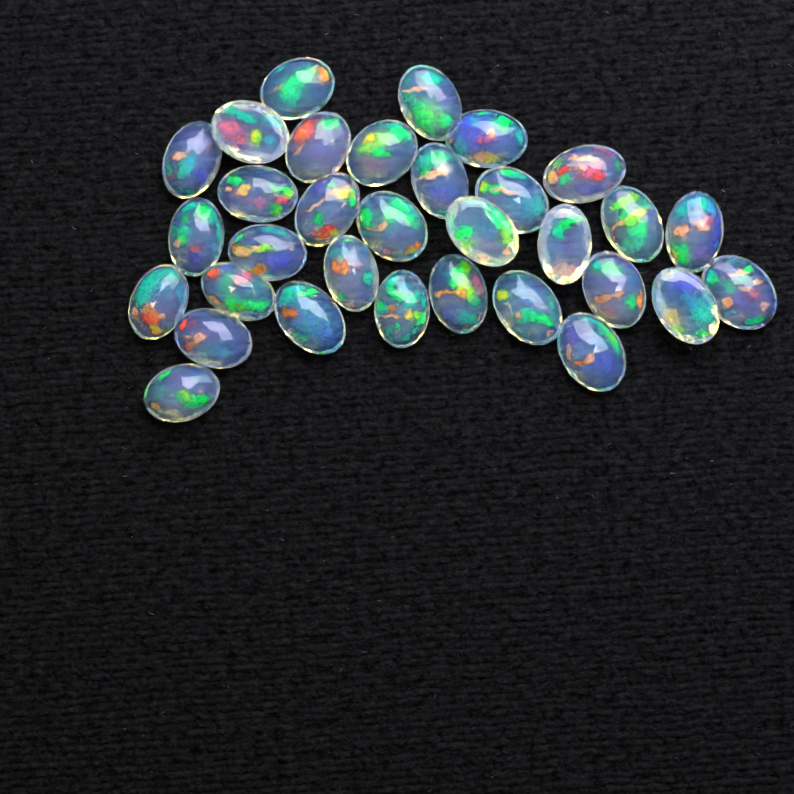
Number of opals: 32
